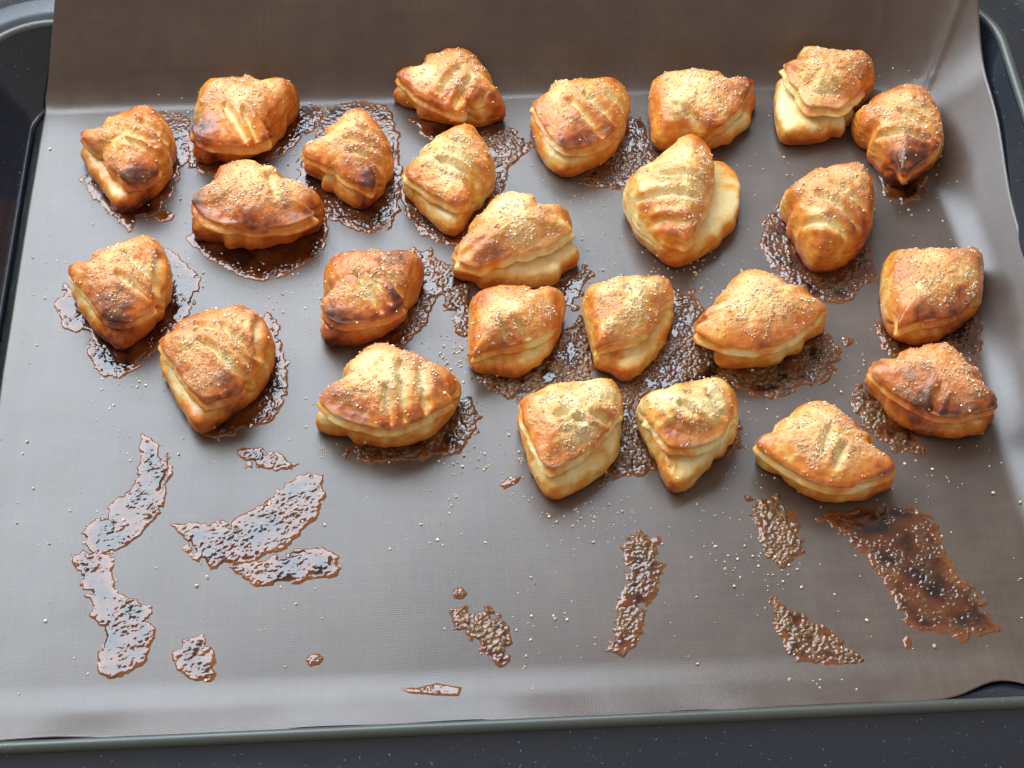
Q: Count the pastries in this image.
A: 25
